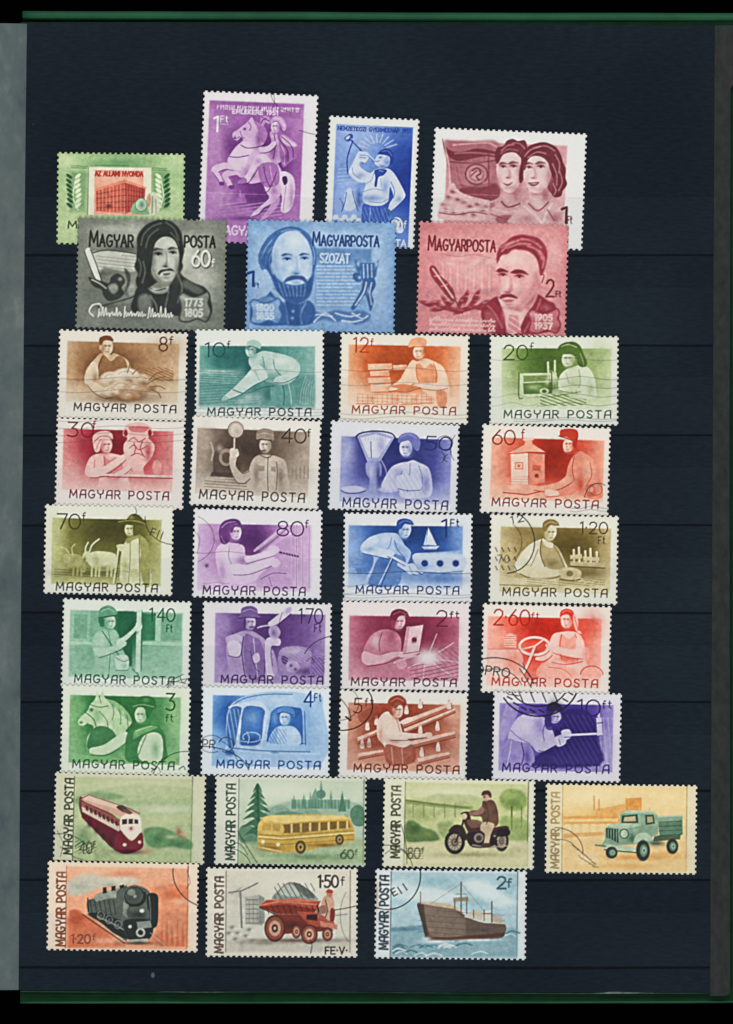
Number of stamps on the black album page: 34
